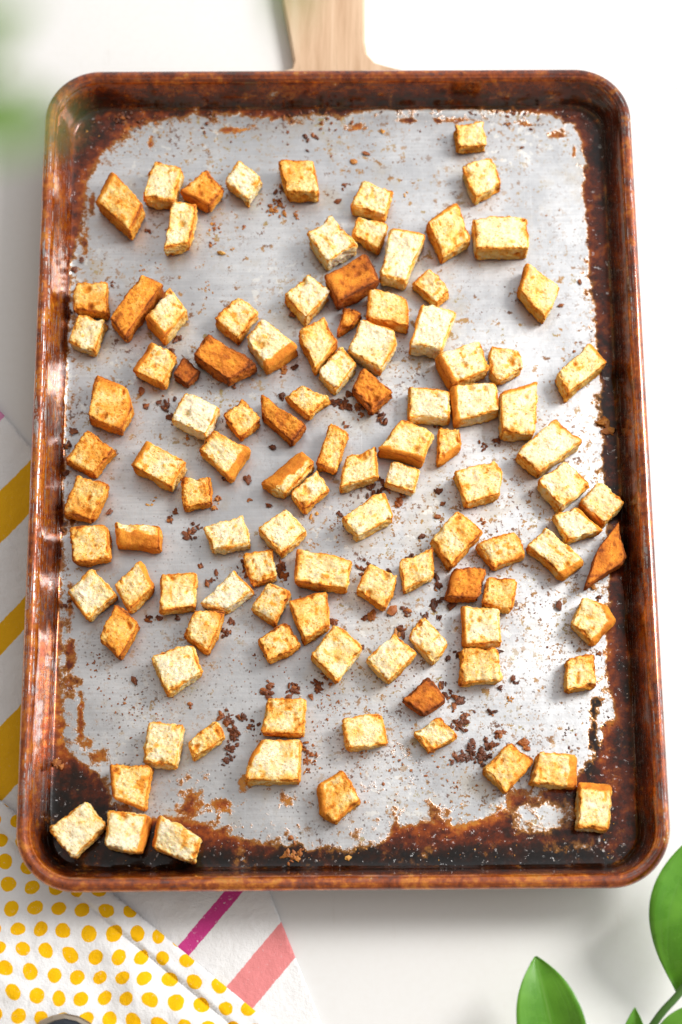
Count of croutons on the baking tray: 109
